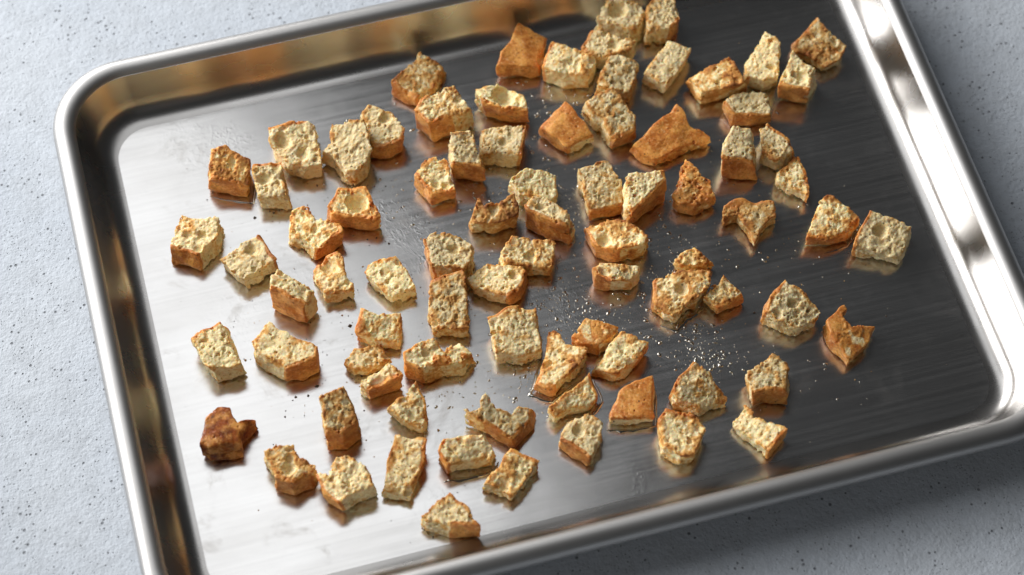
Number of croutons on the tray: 83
